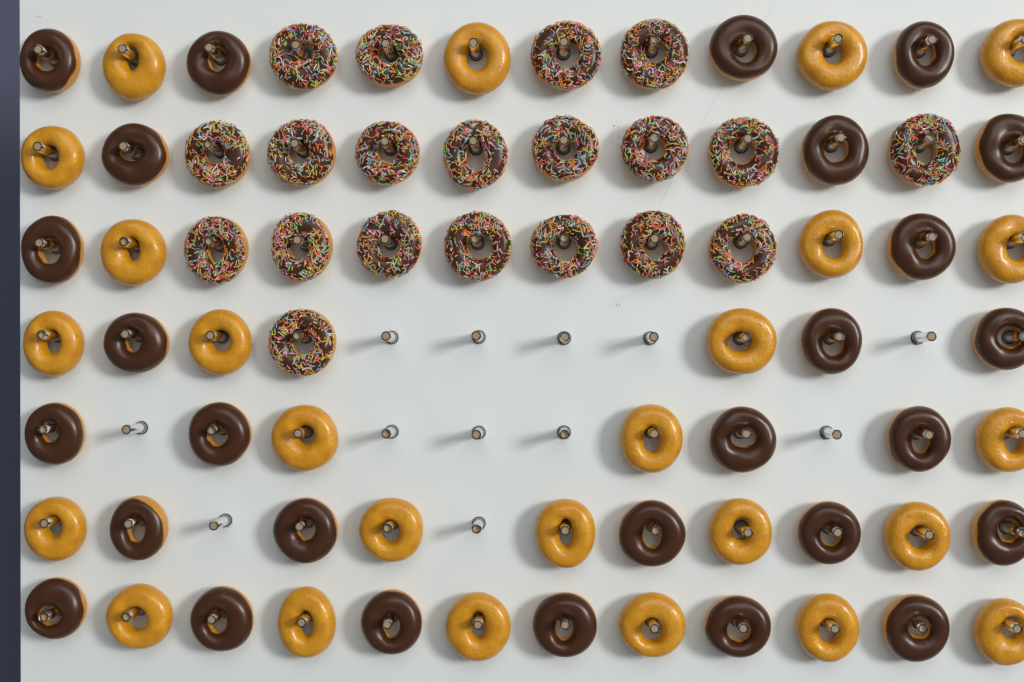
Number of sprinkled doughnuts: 20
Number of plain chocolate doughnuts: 27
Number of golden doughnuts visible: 25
